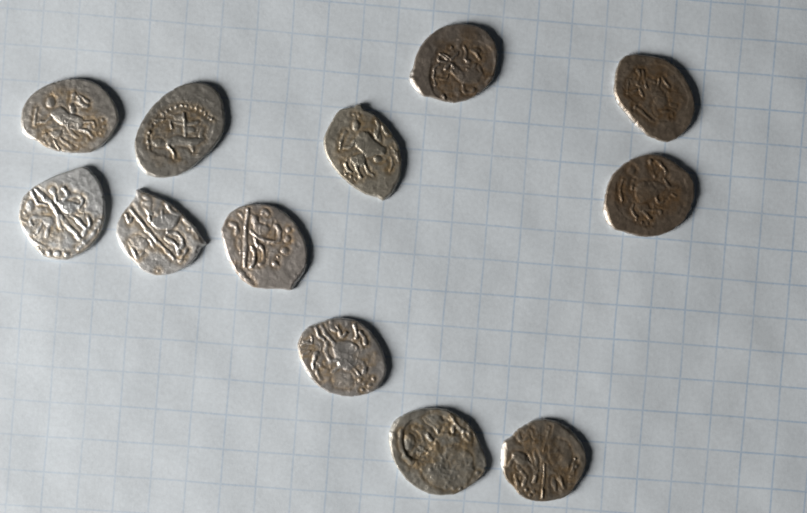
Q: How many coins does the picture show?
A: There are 12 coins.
